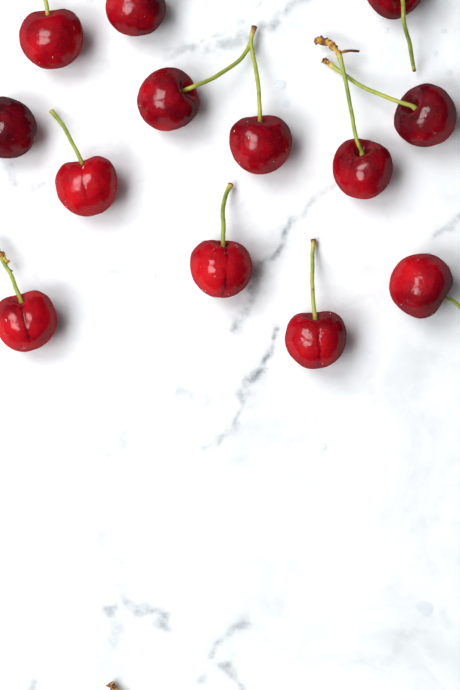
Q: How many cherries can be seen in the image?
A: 13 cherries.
